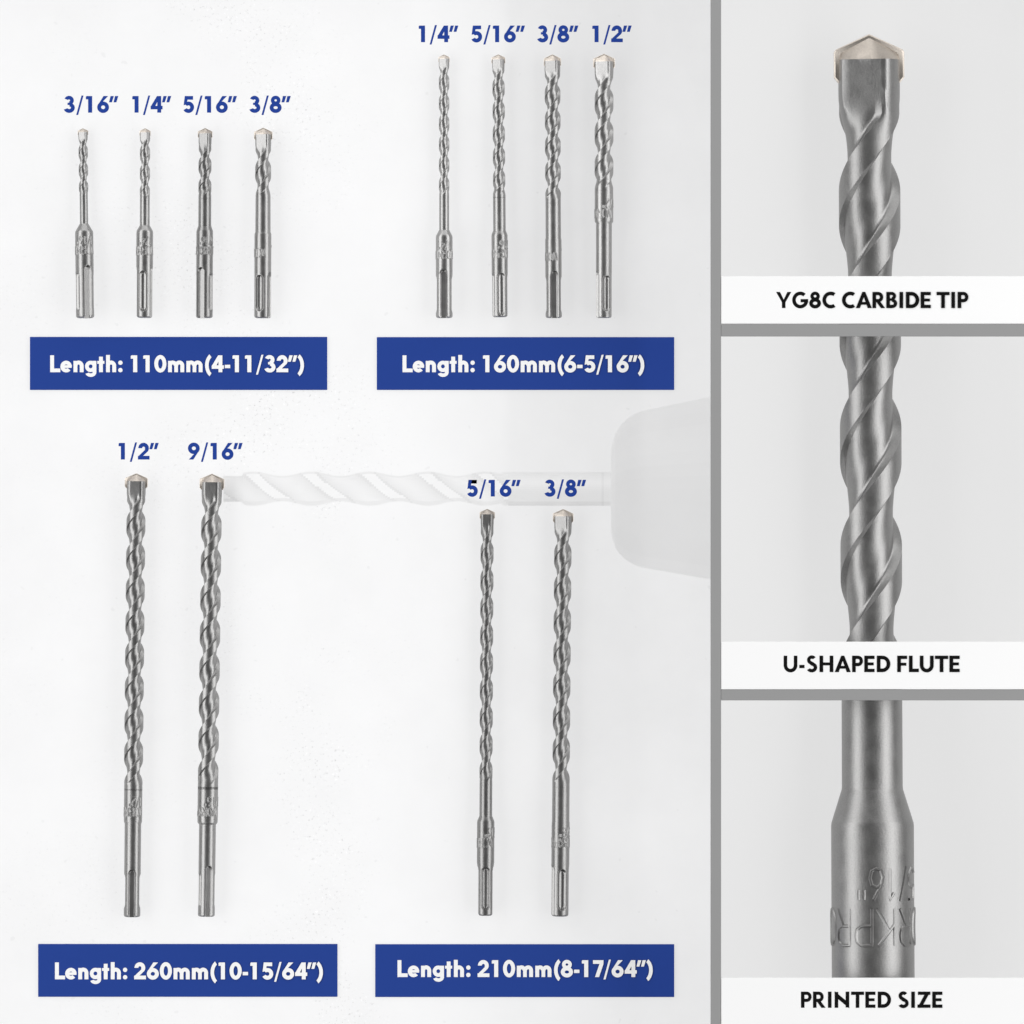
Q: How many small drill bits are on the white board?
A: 12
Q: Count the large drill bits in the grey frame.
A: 1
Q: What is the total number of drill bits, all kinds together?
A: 13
